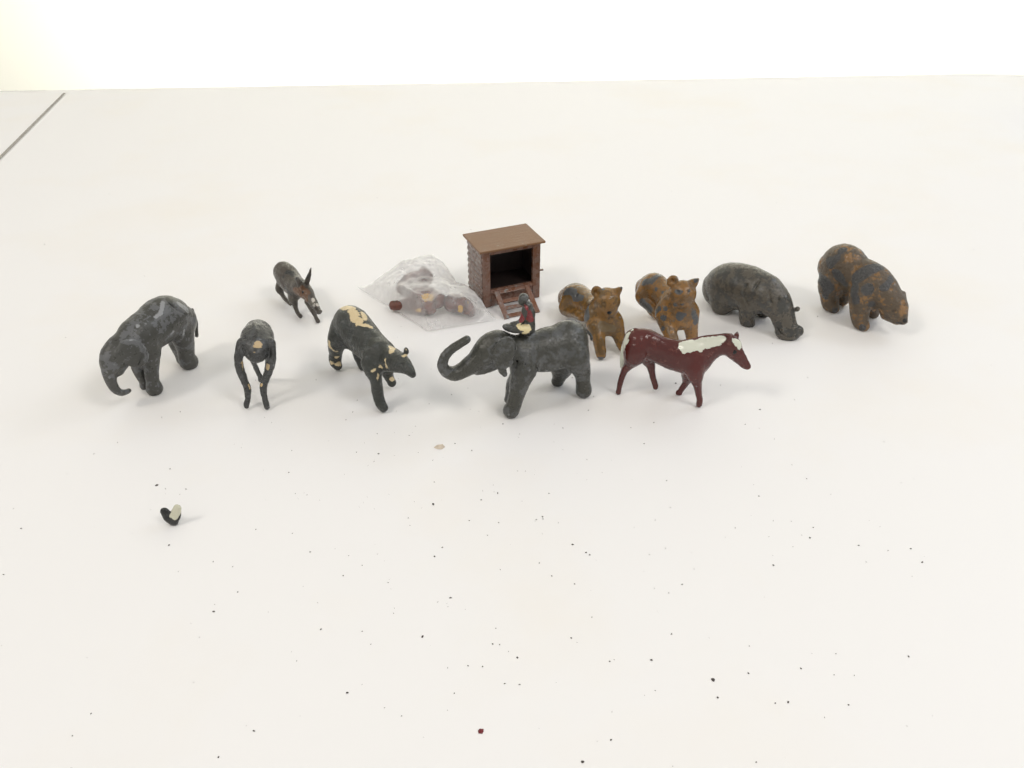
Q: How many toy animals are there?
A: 10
